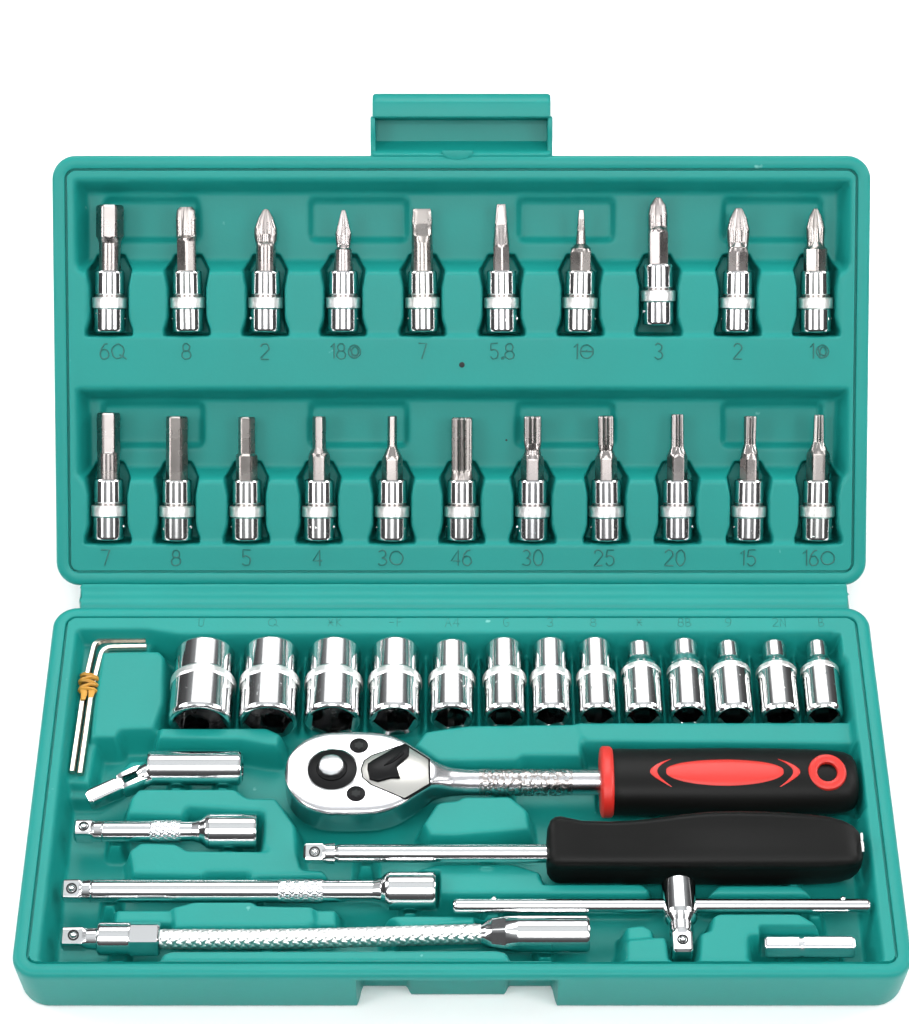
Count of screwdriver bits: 21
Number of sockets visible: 13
